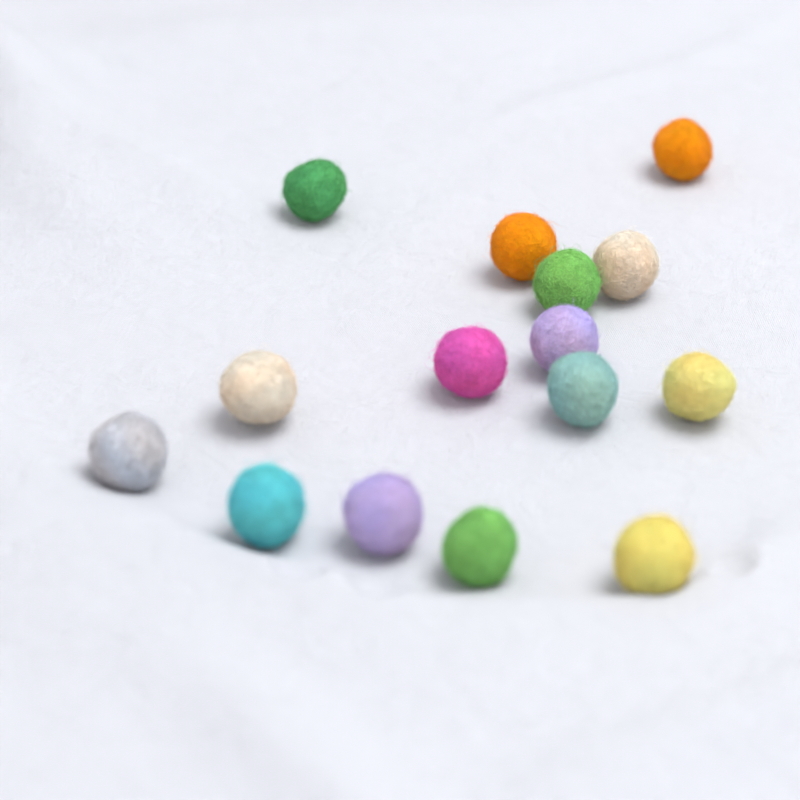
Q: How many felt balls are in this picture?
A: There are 15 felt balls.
